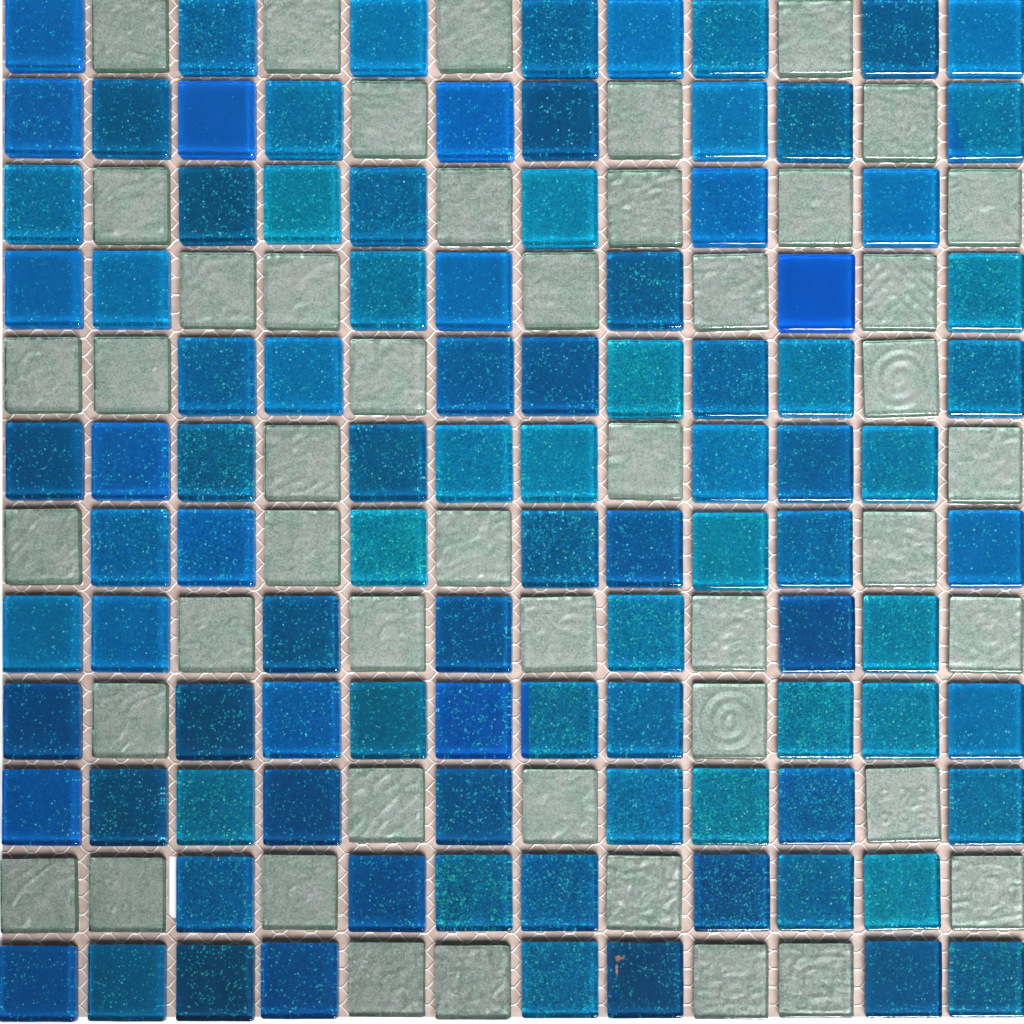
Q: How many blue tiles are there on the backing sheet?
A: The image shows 97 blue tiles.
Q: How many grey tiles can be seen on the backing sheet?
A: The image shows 47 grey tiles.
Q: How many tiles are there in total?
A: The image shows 144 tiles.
